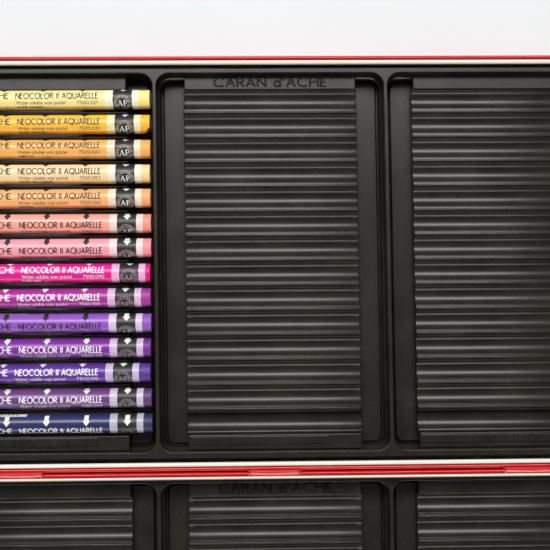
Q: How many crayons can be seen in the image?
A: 14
